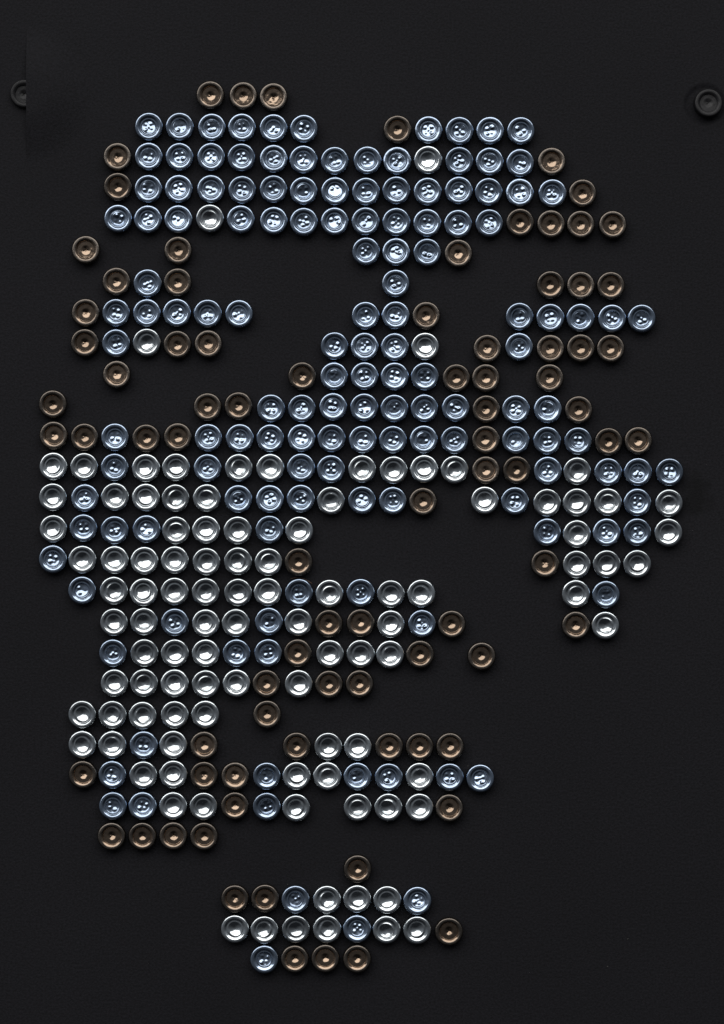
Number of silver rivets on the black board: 102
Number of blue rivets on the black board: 144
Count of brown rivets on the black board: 83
